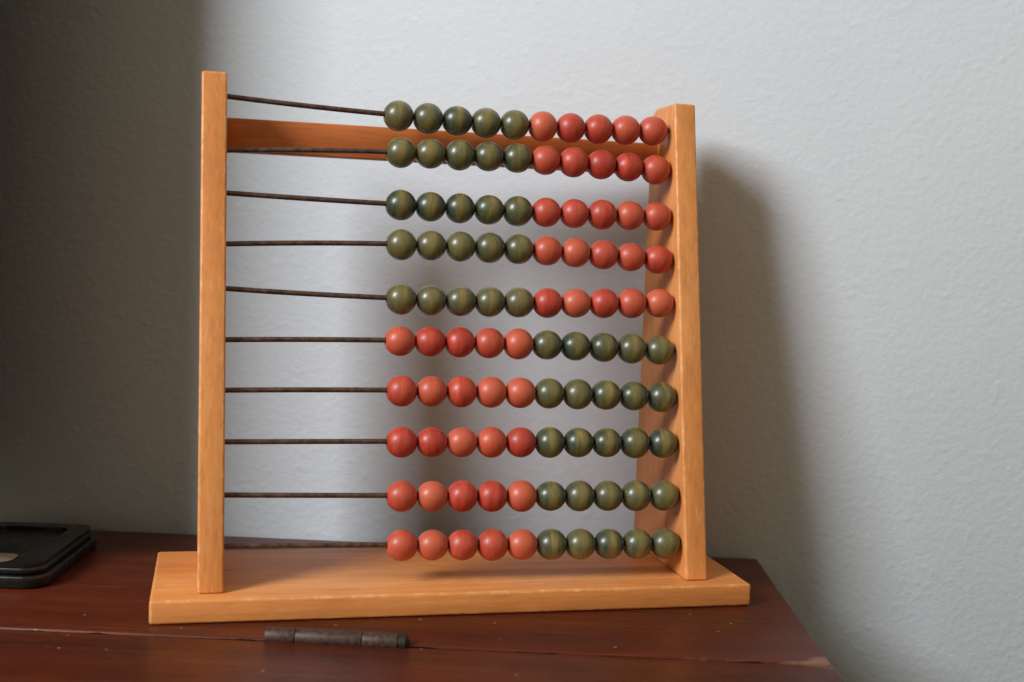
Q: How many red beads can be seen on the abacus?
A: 50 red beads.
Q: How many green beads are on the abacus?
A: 50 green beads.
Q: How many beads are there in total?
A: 100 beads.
